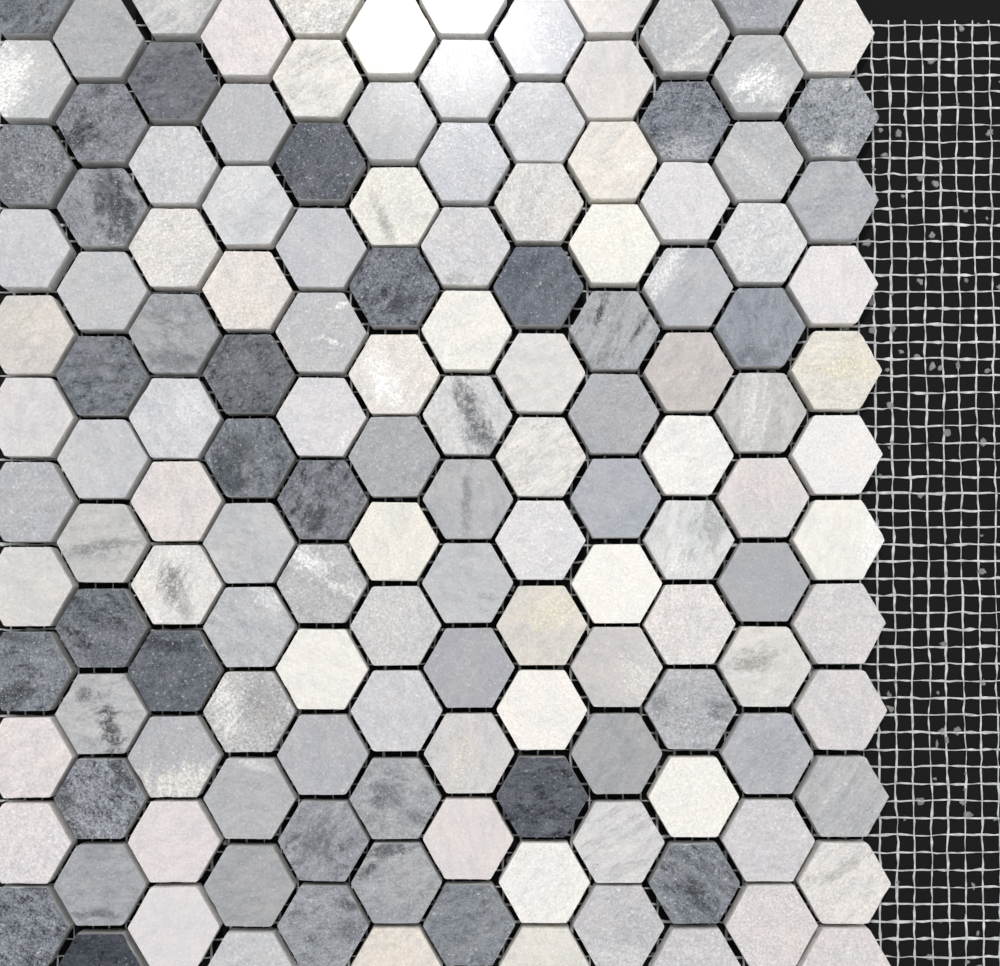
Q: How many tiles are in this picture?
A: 144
